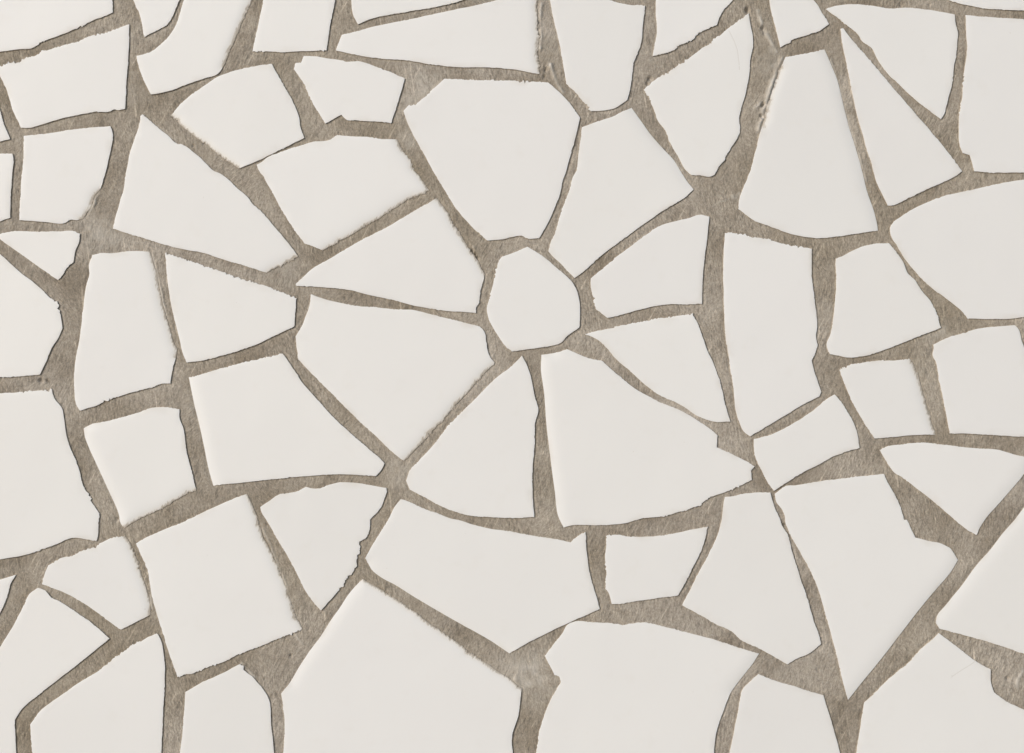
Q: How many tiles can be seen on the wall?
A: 62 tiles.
